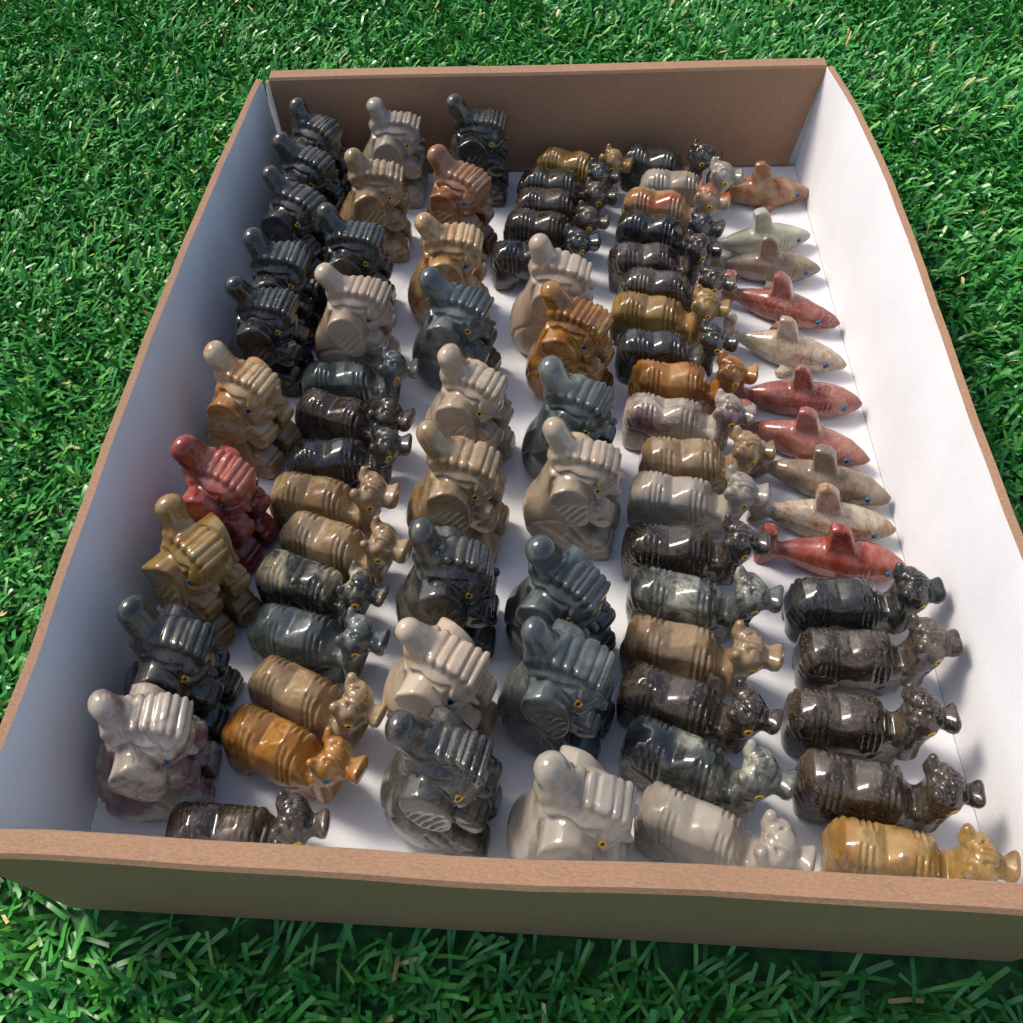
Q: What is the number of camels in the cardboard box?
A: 38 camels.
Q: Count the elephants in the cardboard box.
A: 30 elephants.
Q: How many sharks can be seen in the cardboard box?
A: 10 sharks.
